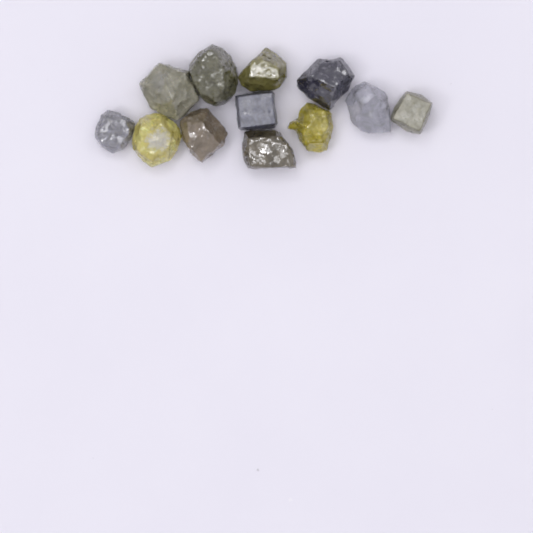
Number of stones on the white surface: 12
